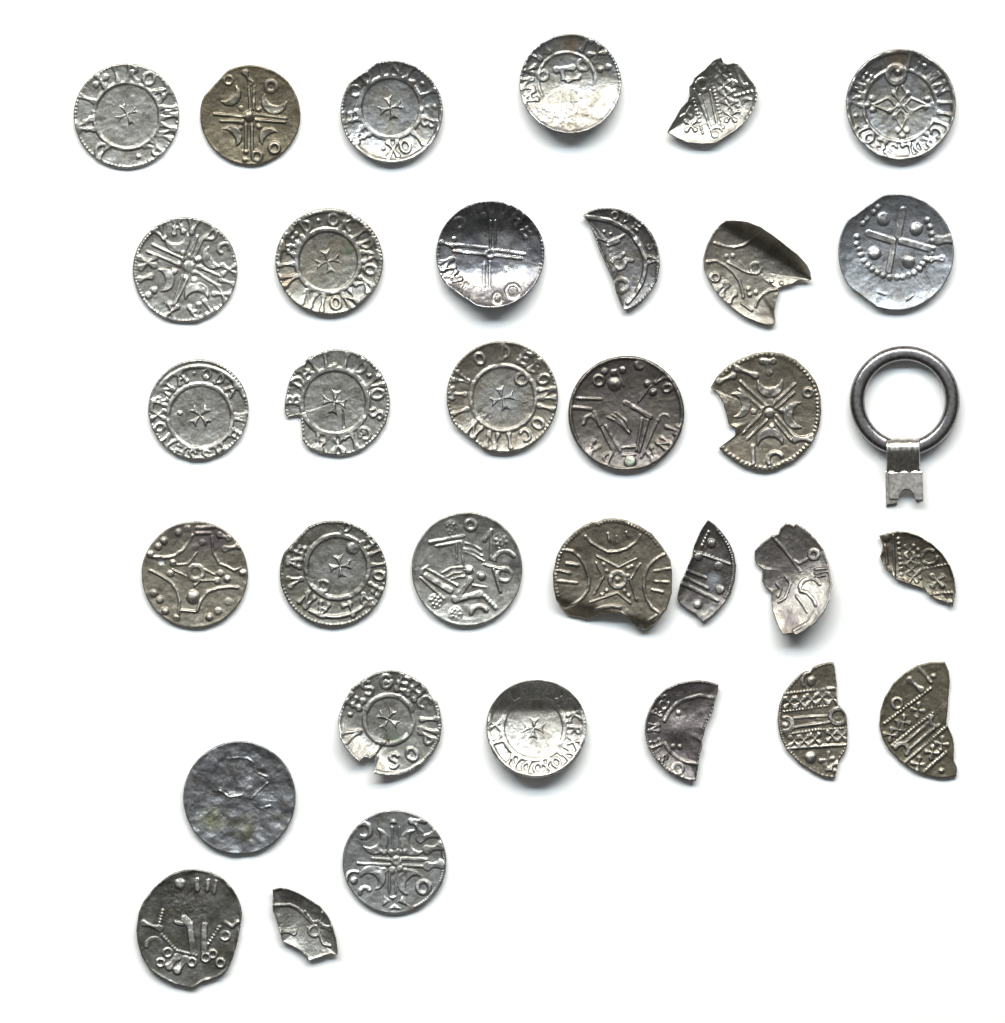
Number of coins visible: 33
